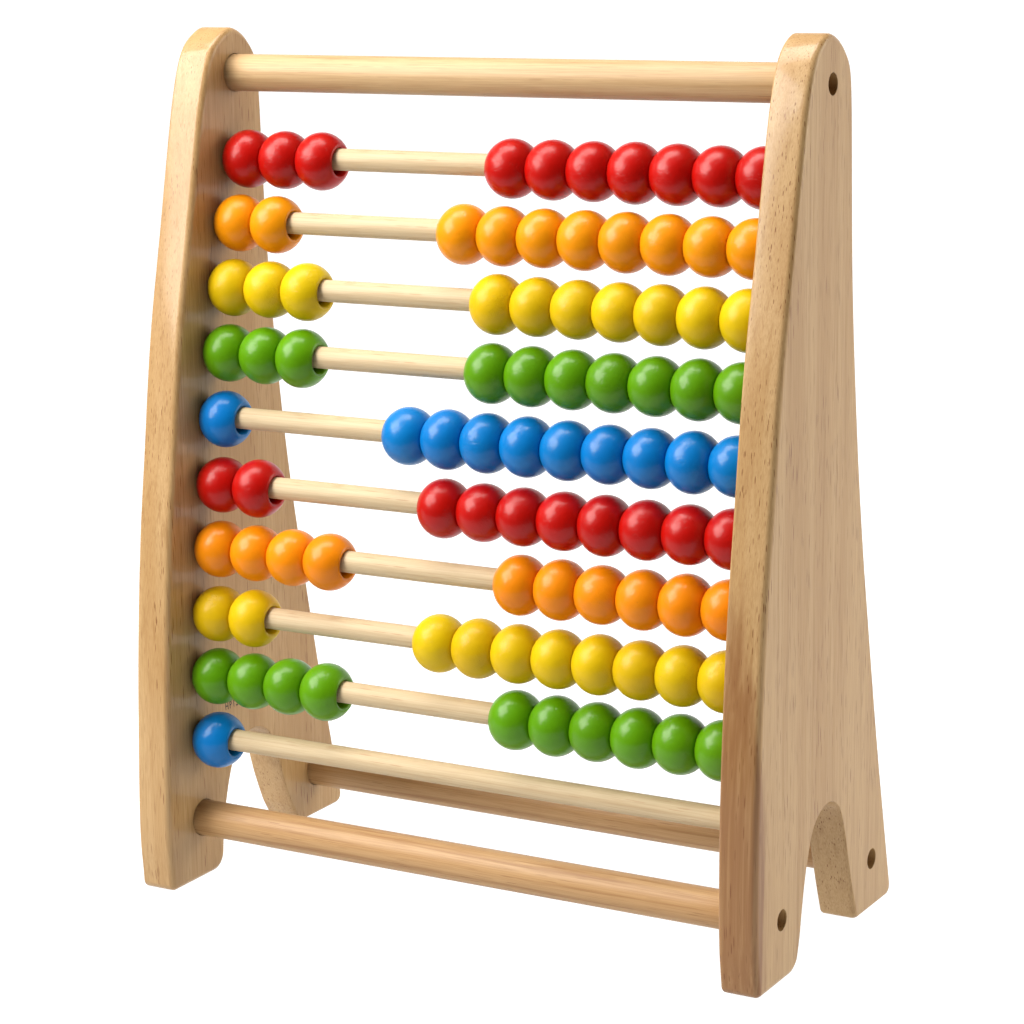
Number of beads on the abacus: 91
